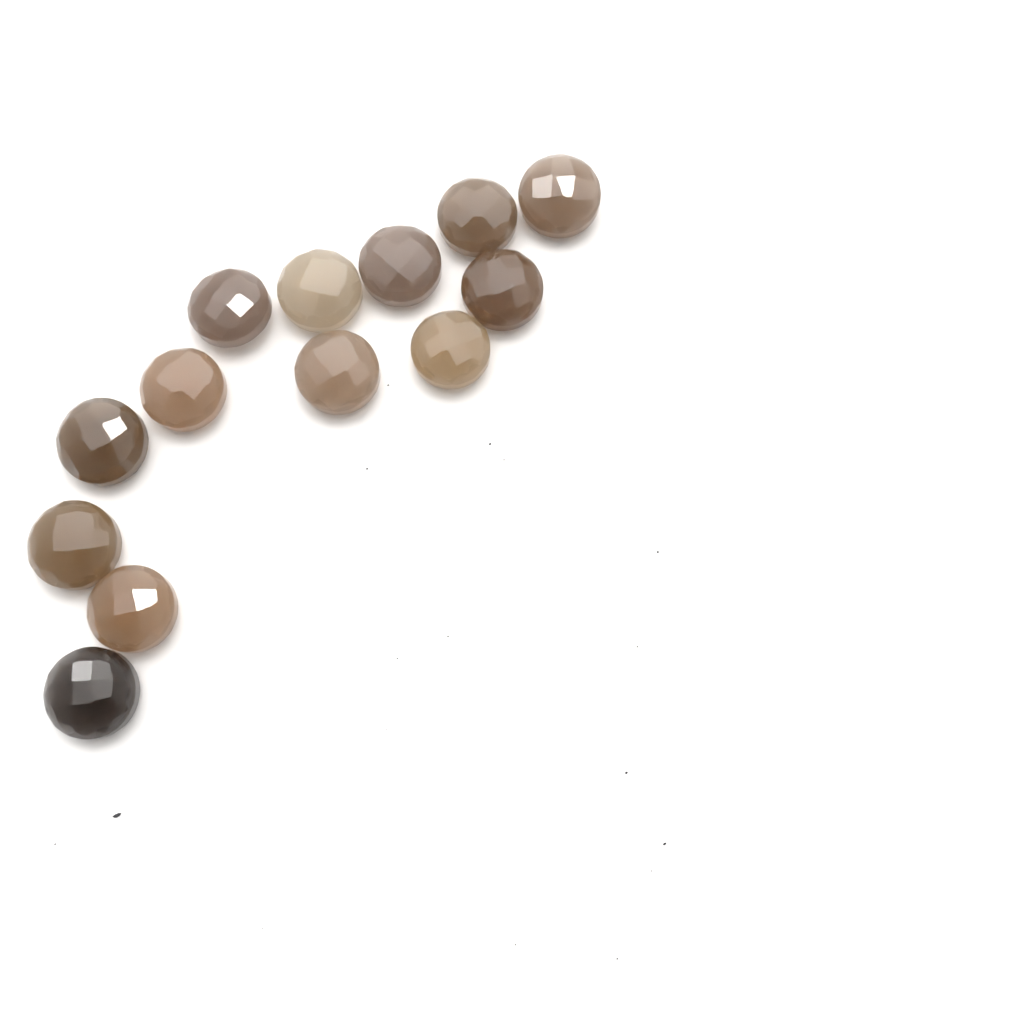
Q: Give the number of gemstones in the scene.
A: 13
